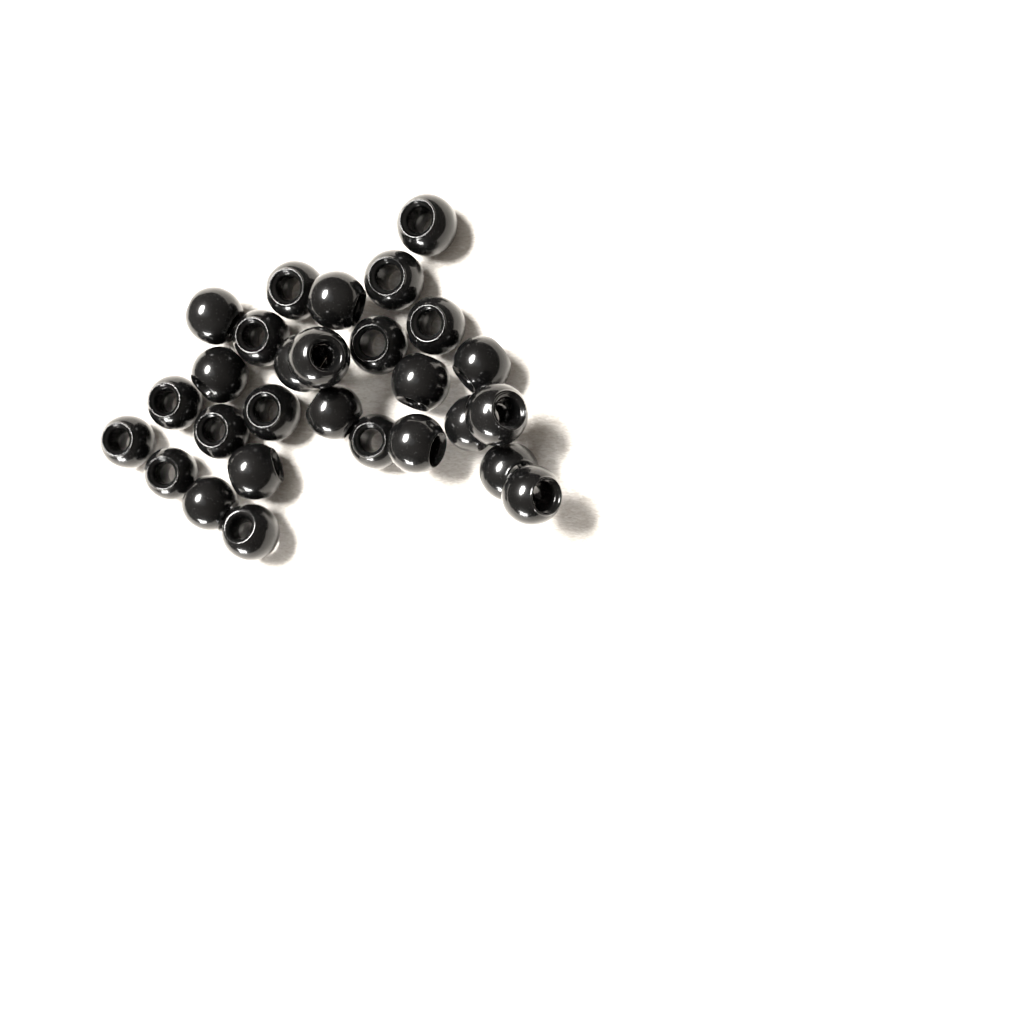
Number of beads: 28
